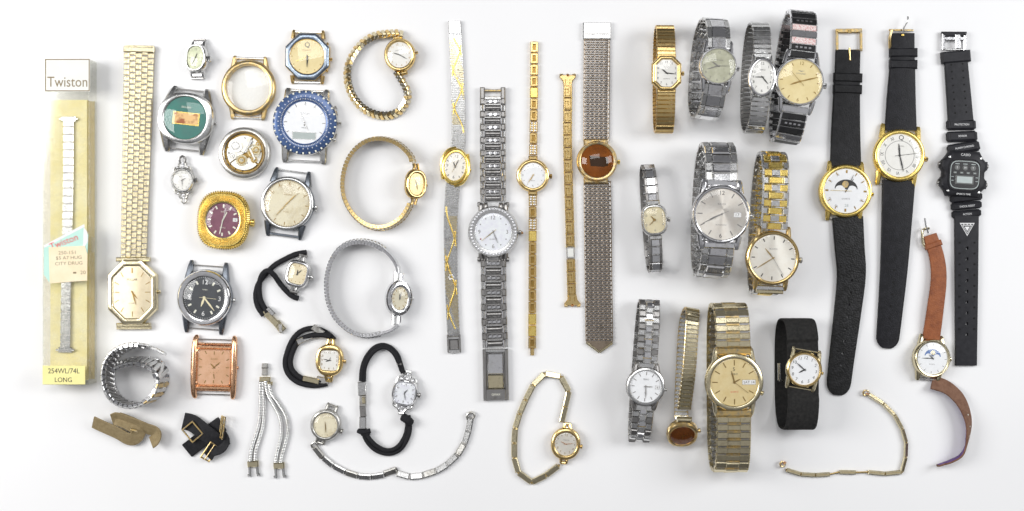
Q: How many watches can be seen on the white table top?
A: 39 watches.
